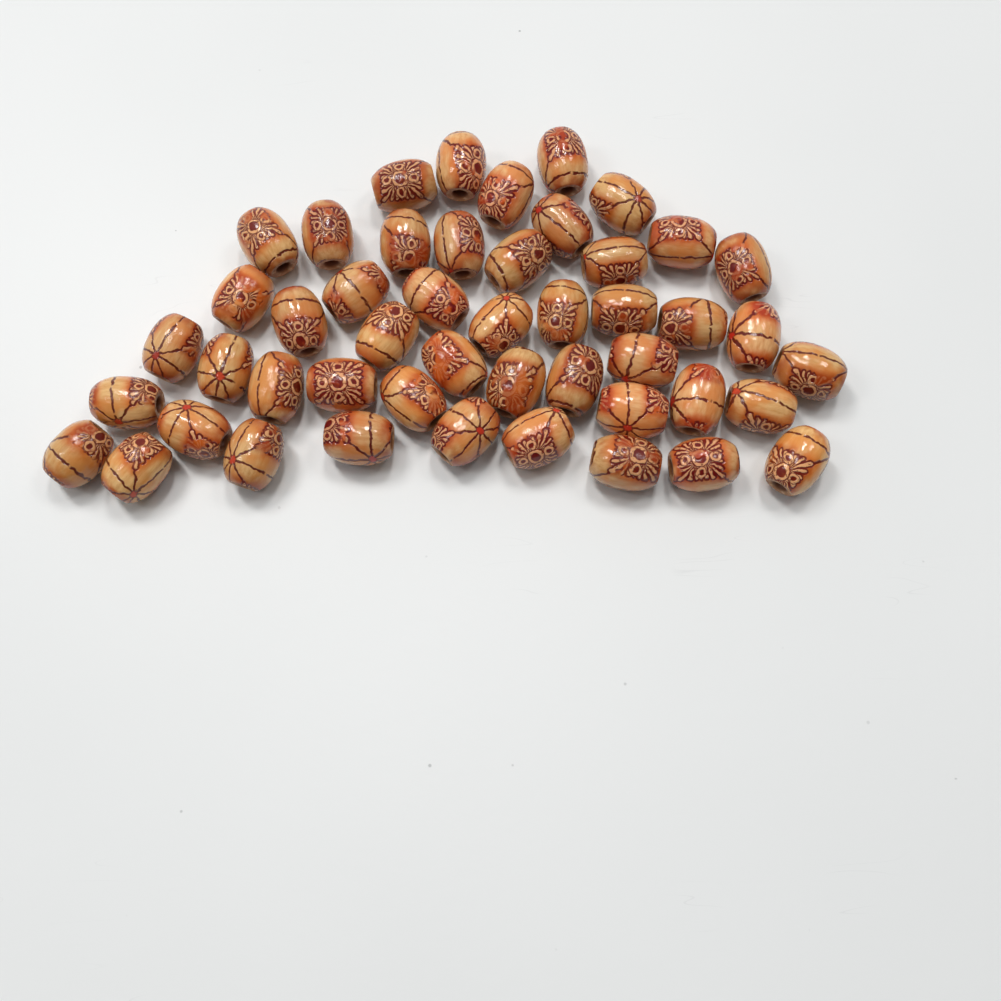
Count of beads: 48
